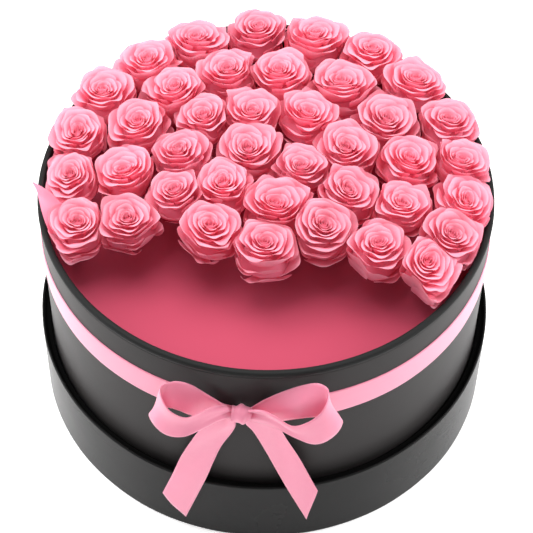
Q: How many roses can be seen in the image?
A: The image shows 40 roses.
